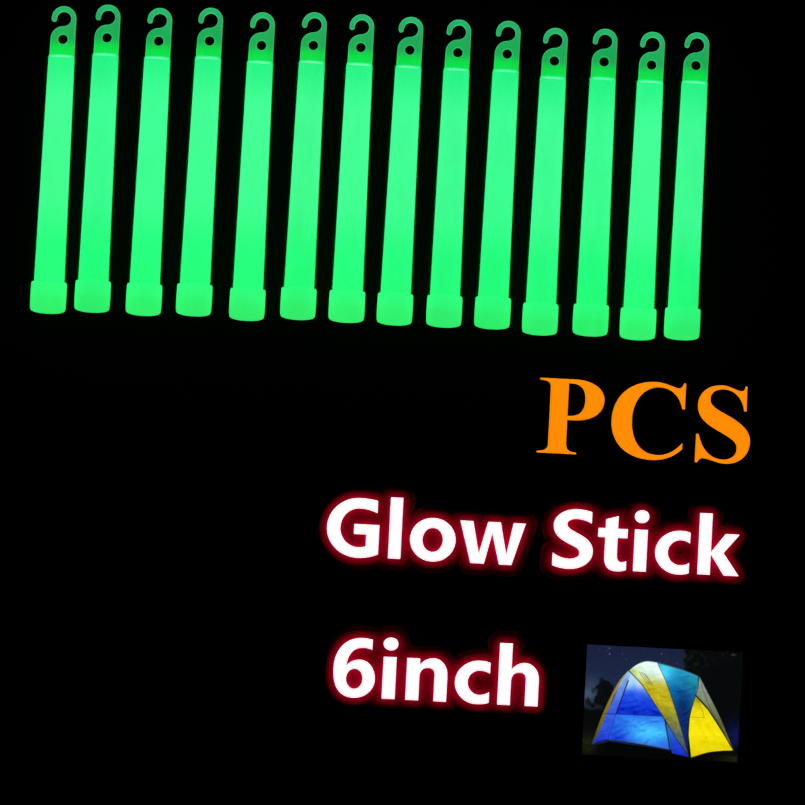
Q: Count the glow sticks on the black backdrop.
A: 14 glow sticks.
